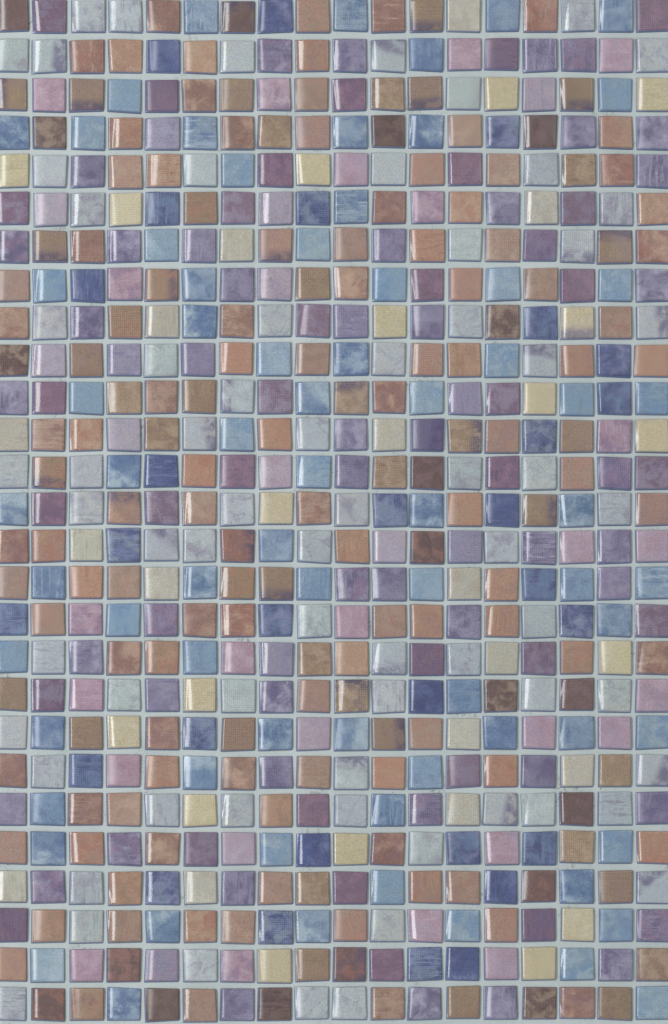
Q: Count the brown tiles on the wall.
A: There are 166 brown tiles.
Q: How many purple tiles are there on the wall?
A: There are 119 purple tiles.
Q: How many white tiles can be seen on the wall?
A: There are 101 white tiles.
